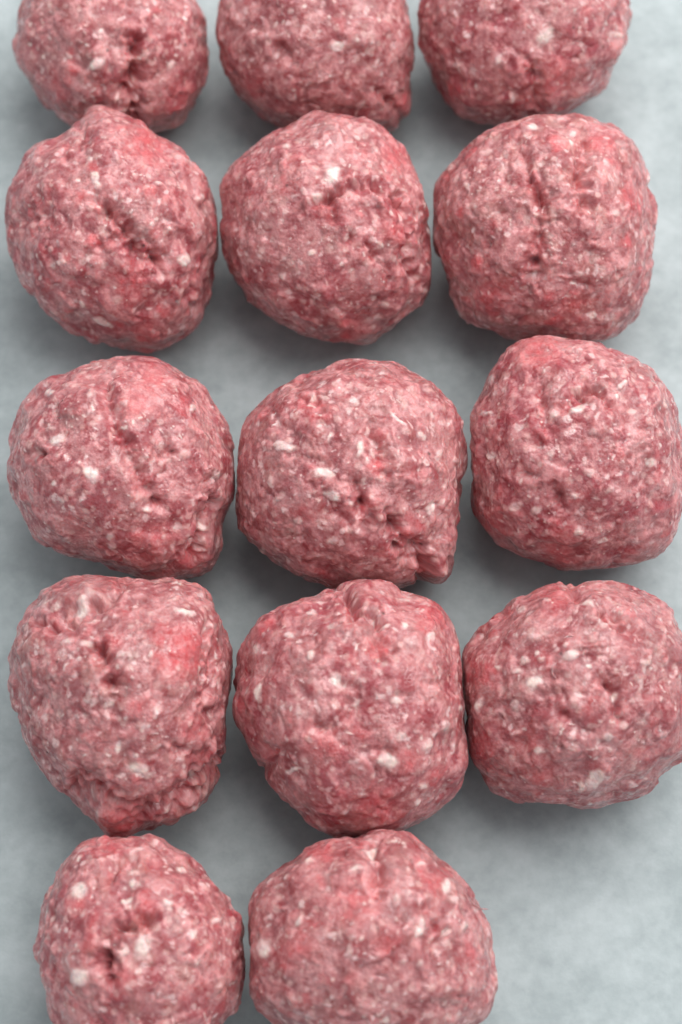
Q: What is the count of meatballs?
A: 14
